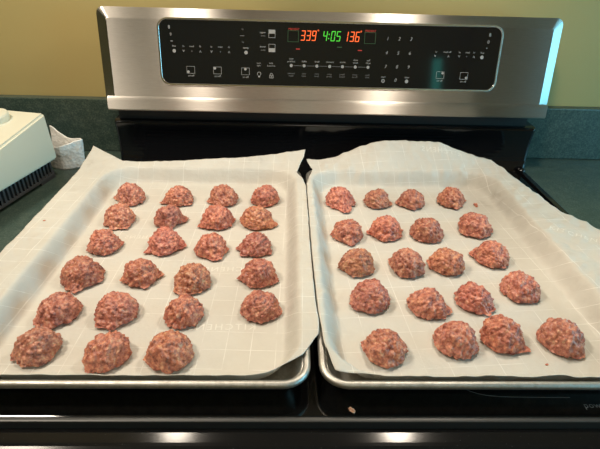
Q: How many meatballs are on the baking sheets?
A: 43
